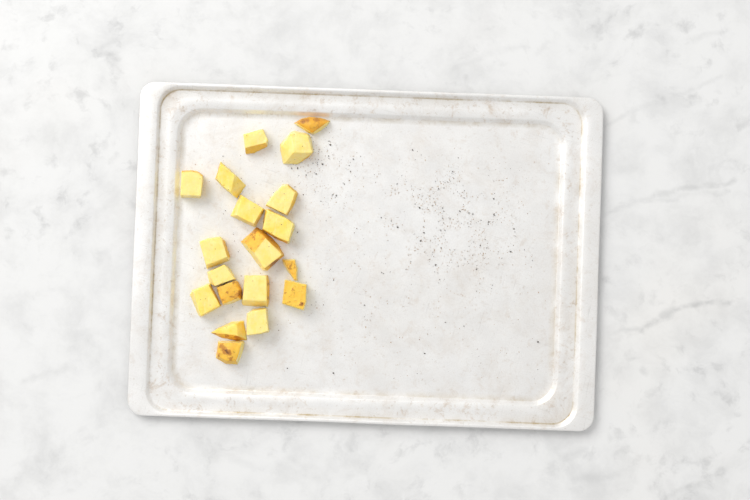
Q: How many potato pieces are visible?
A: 19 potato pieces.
